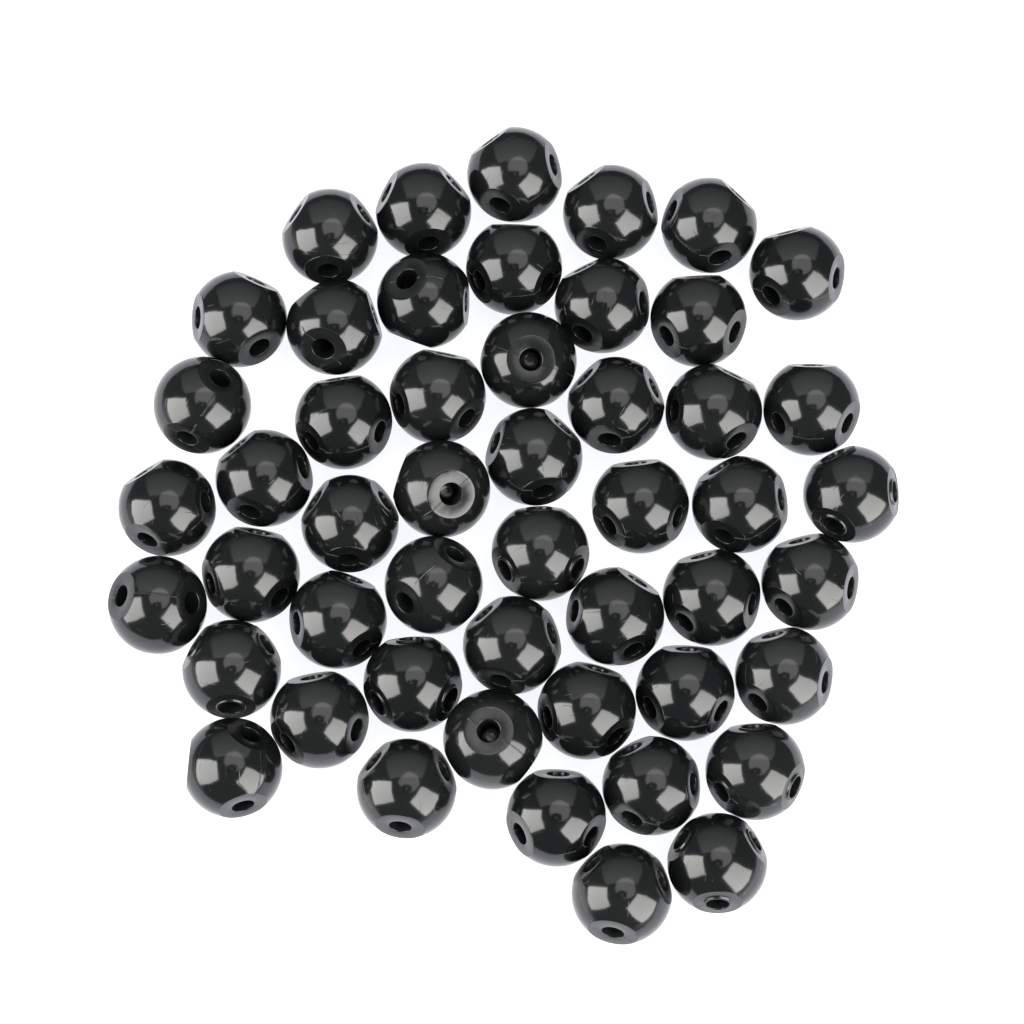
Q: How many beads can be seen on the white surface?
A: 50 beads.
